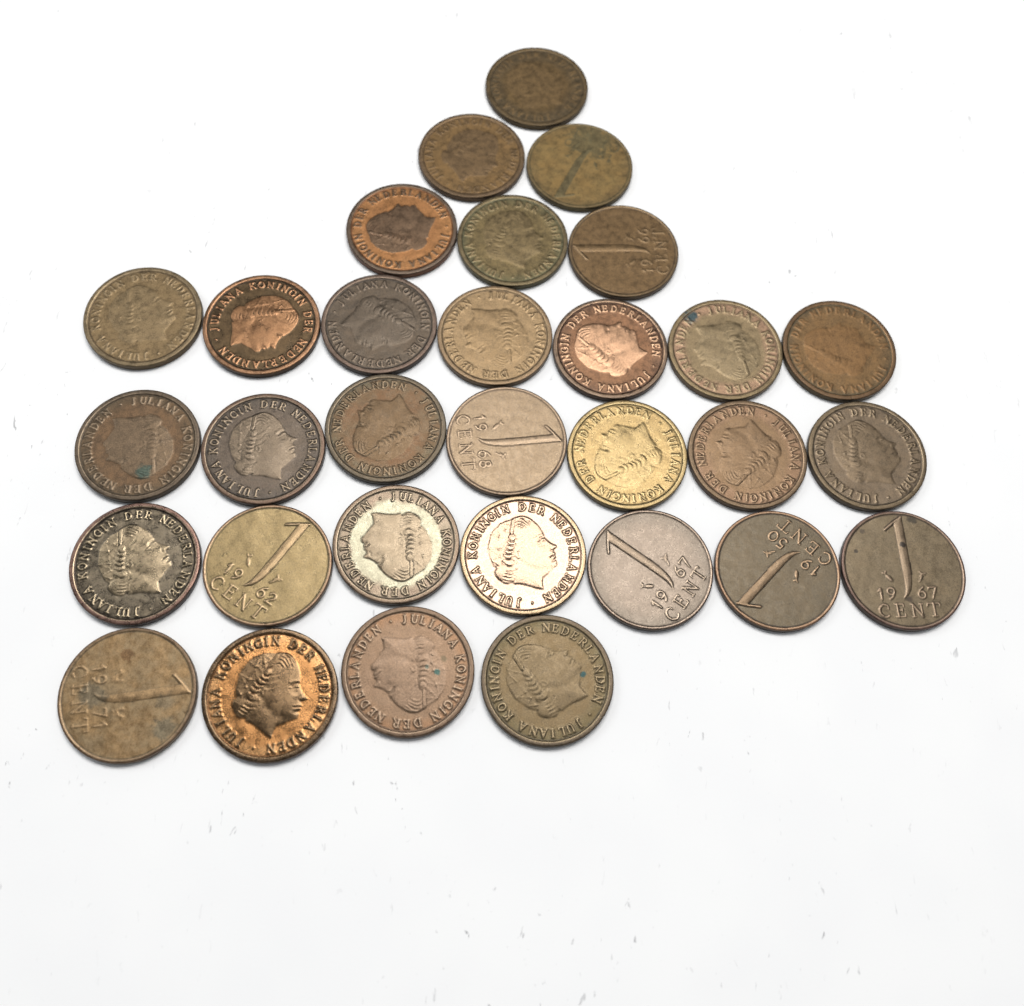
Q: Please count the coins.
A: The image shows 31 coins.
